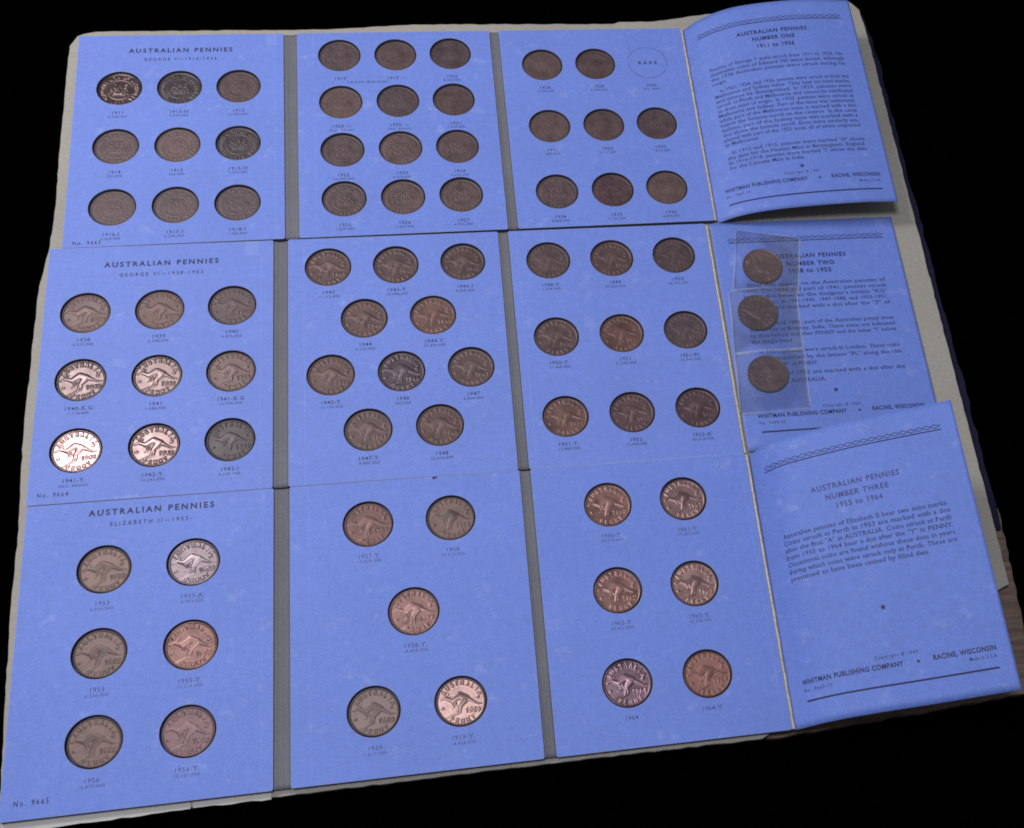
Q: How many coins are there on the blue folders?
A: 77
